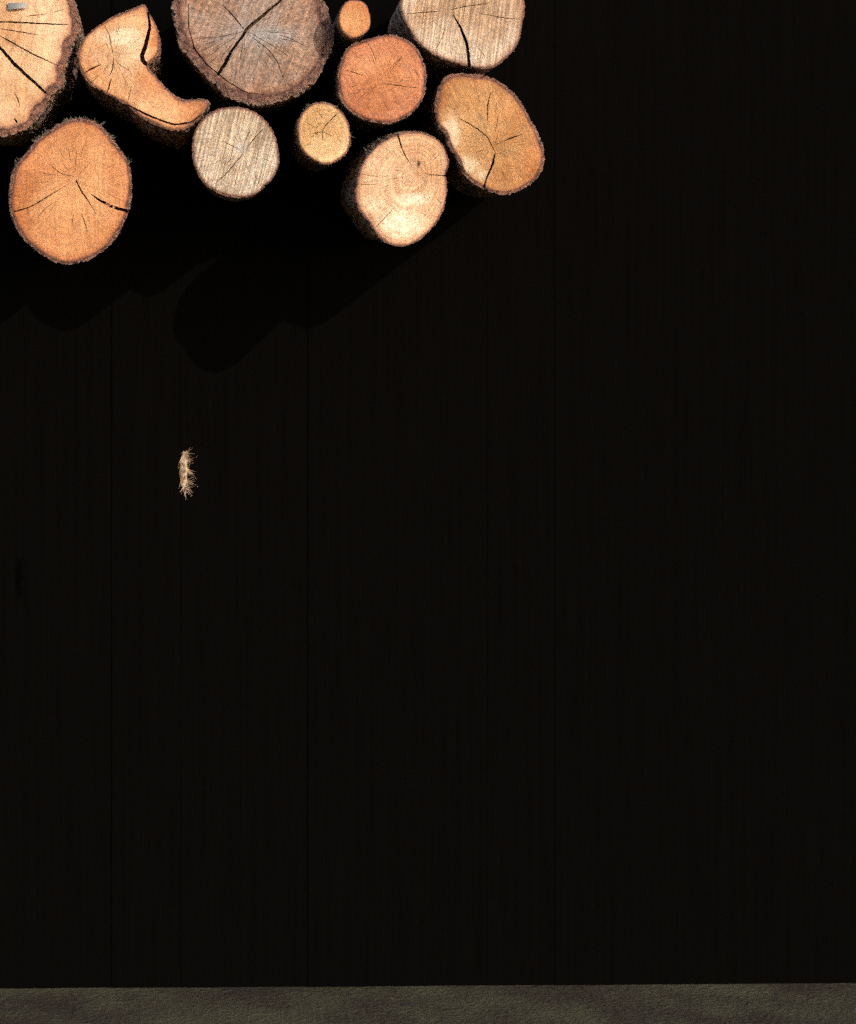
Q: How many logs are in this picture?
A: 11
